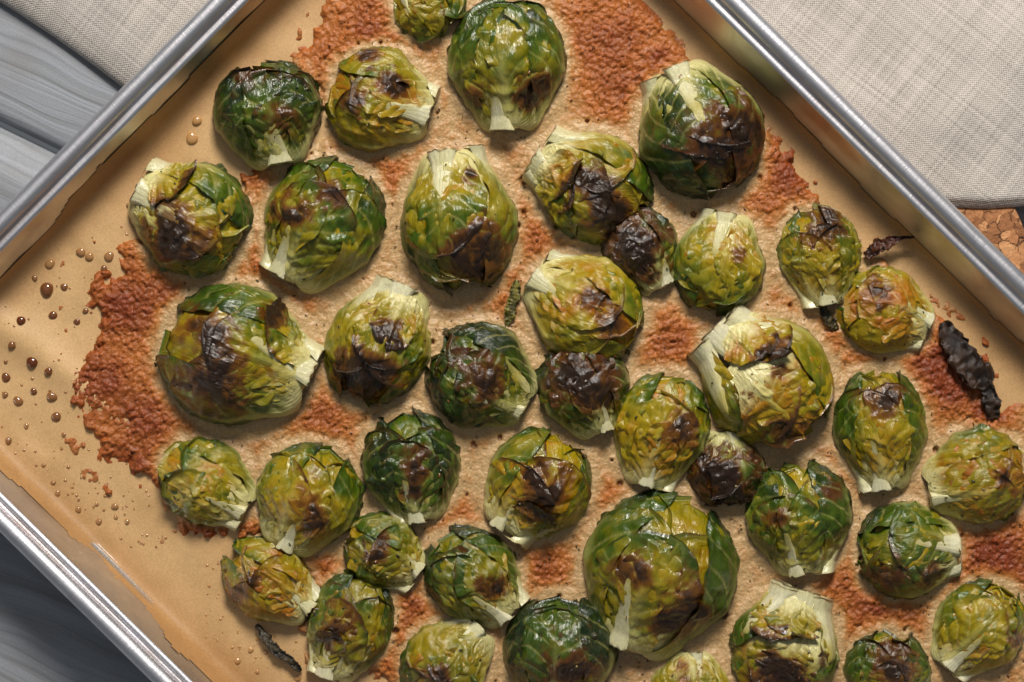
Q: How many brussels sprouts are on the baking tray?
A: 40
